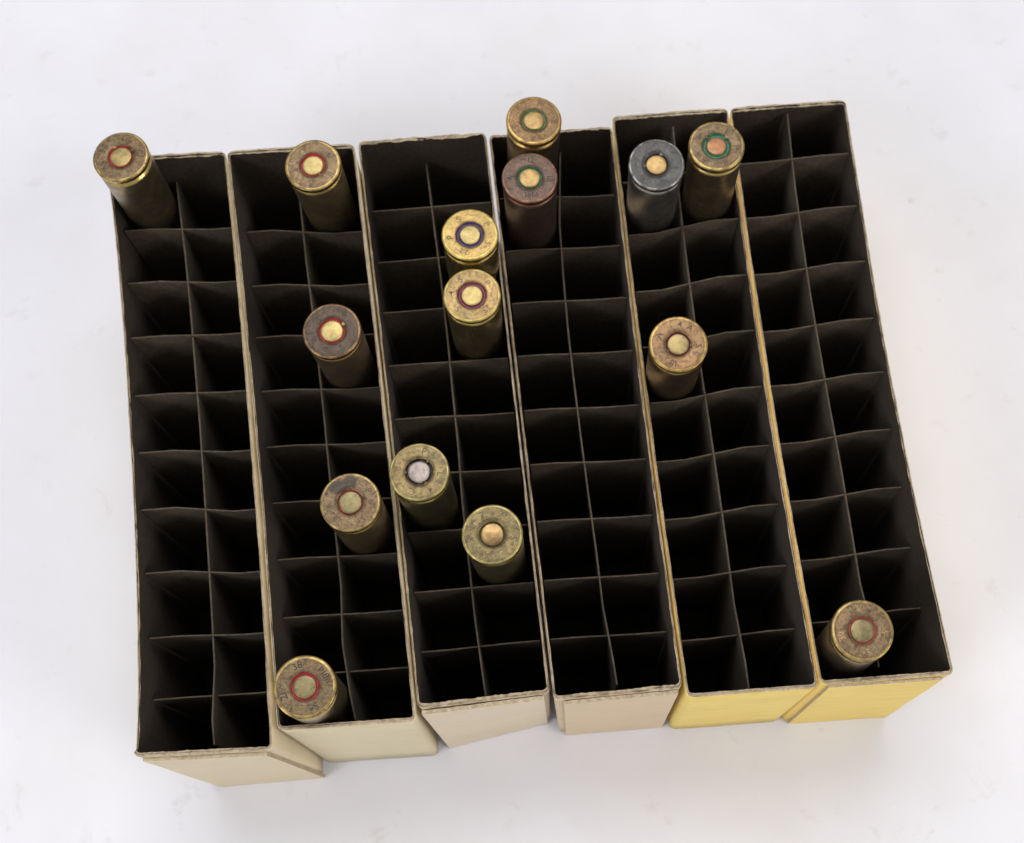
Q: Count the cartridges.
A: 15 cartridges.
